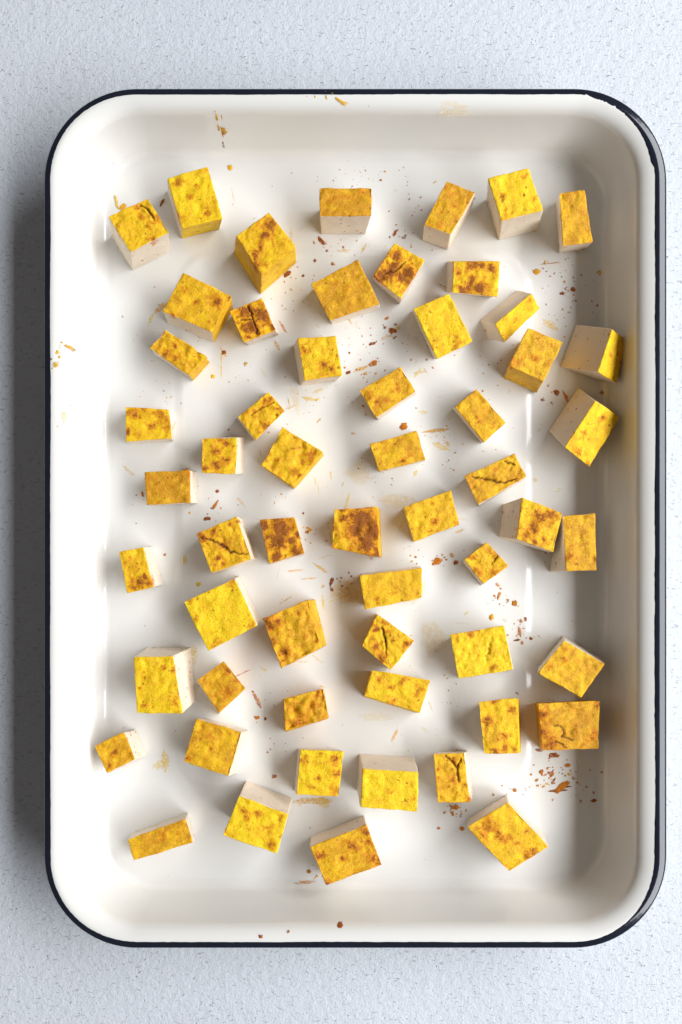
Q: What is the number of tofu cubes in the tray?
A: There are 57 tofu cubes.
